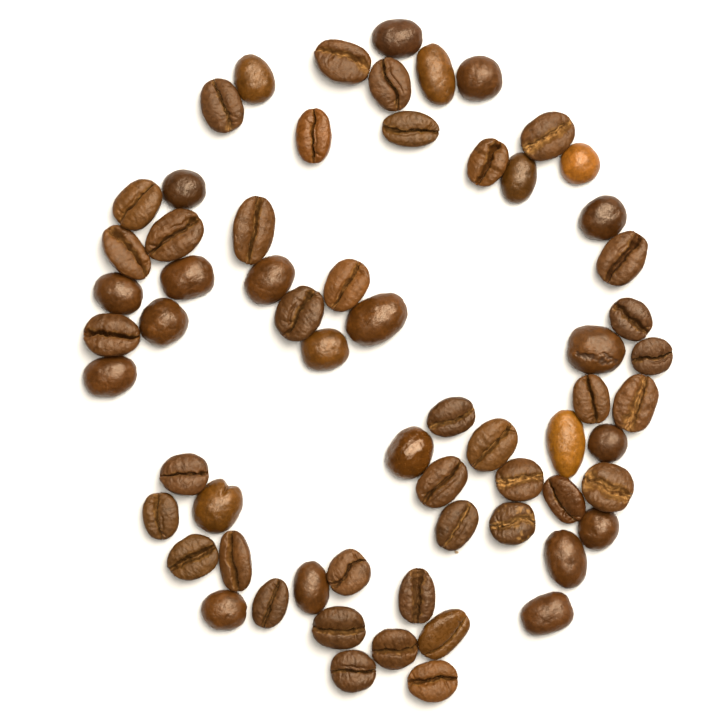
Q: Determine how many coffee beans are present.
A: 64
